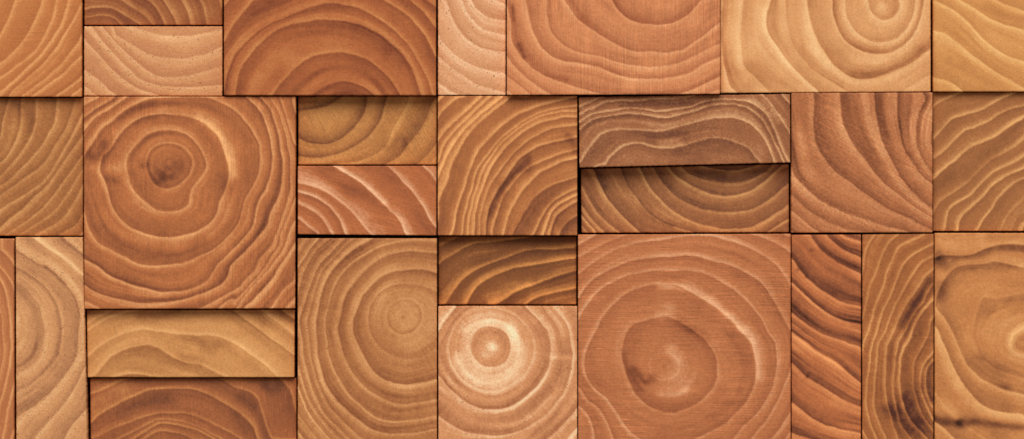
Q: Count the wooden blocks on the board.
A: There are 28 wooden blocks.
